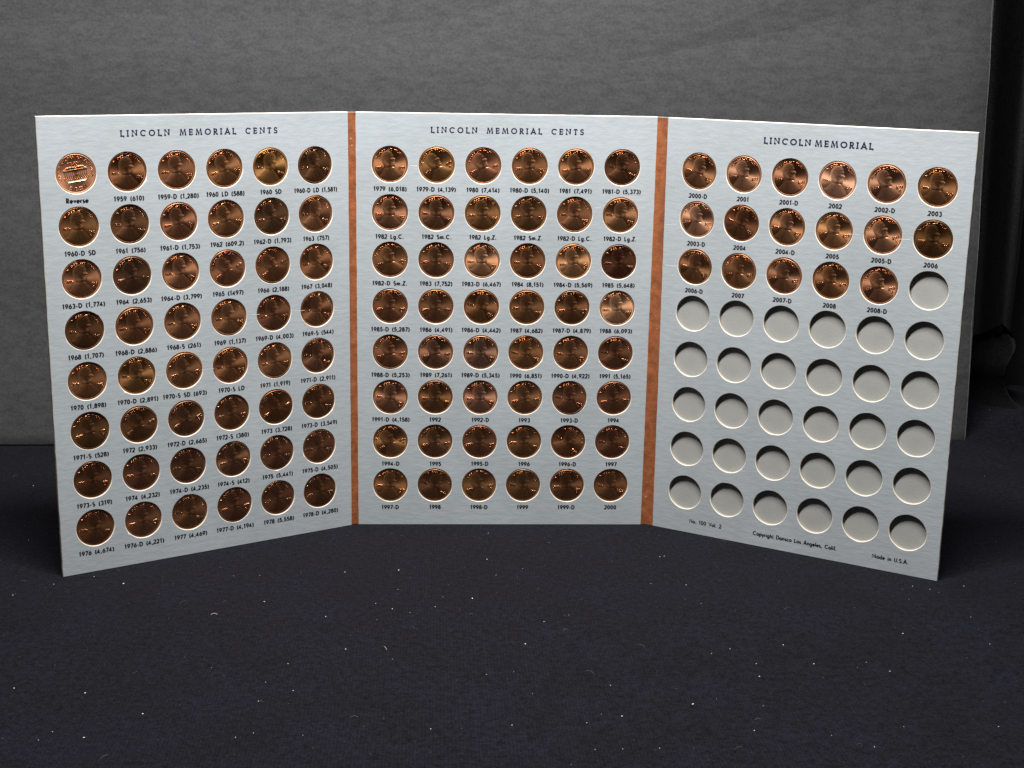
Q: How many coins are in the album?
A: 113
